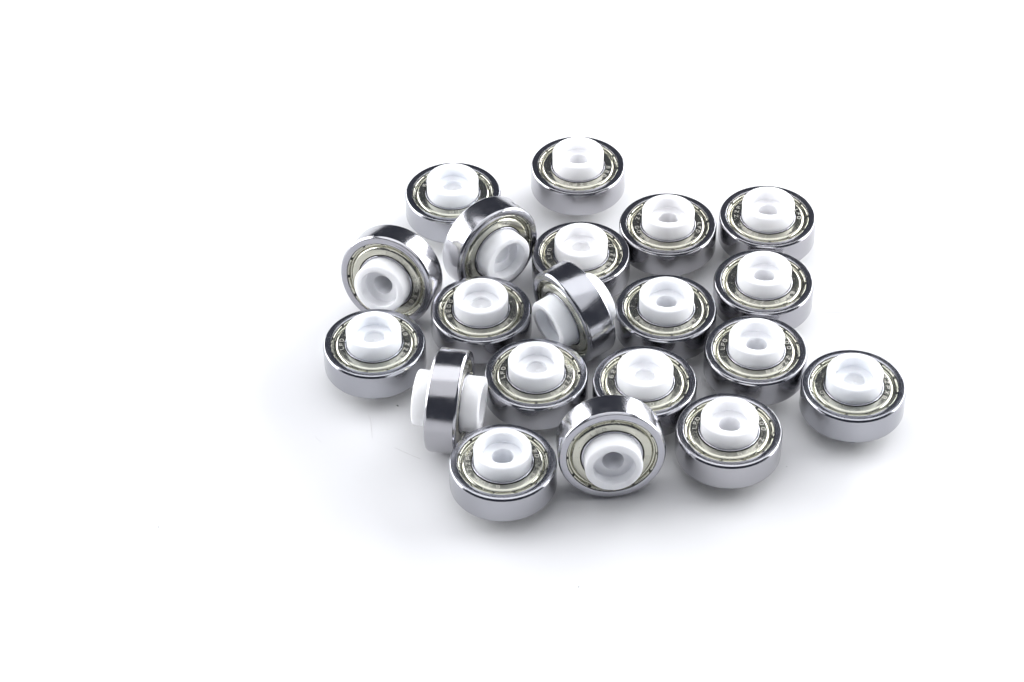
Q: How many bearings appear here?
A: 20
